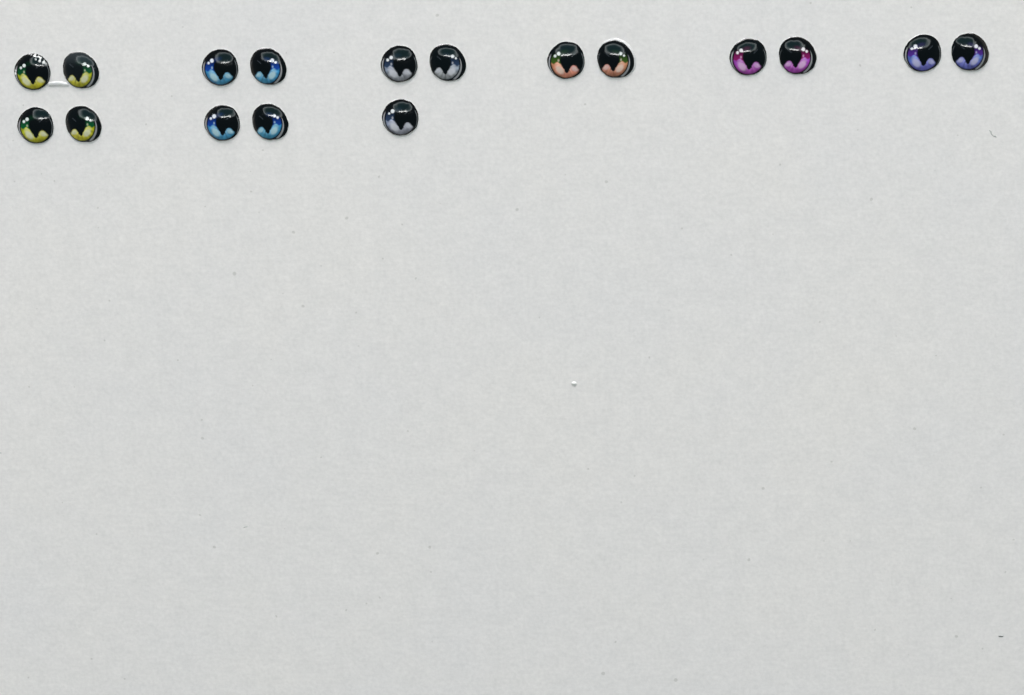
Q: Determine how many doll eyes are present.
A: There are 17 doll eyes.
